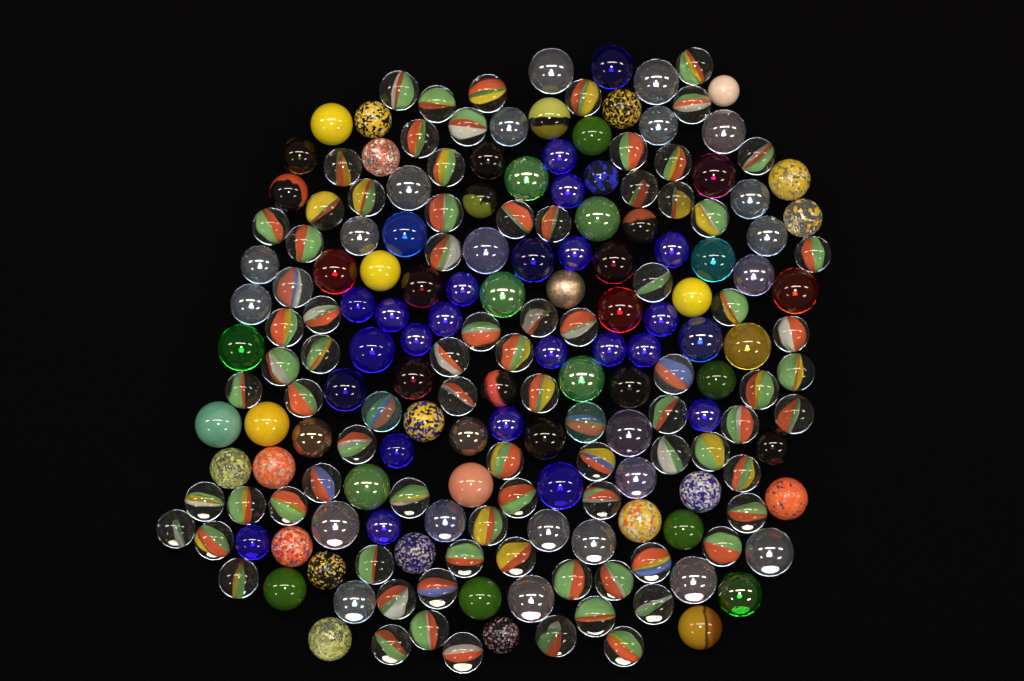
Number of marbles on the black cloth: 191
